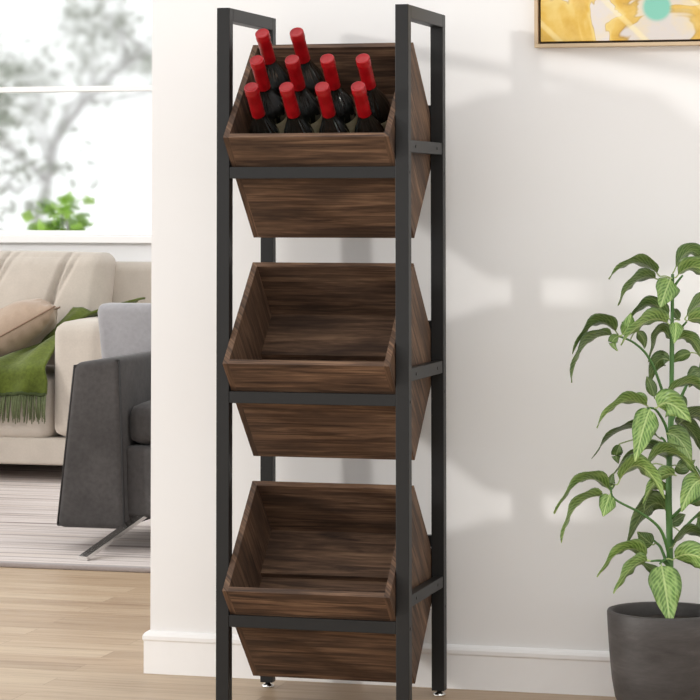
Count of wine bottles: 10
